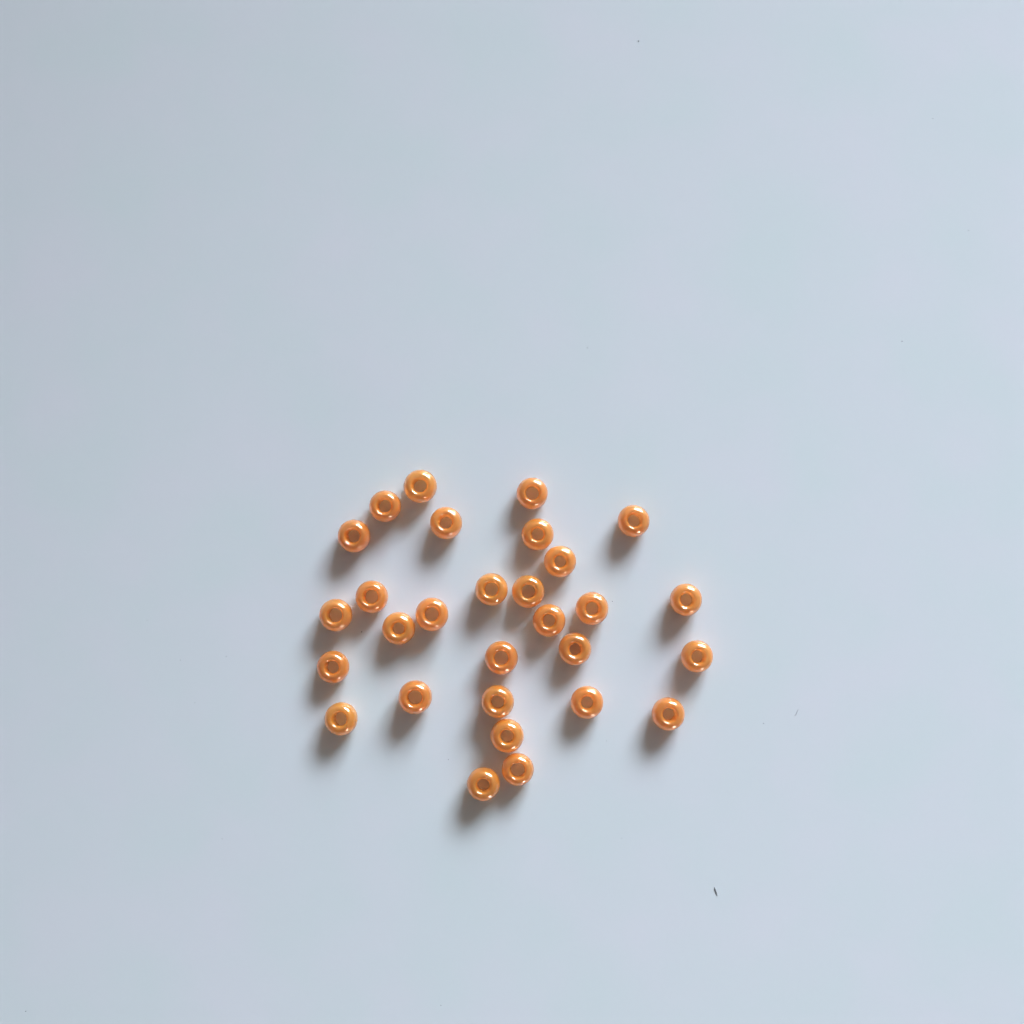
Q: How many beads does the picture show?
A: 29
